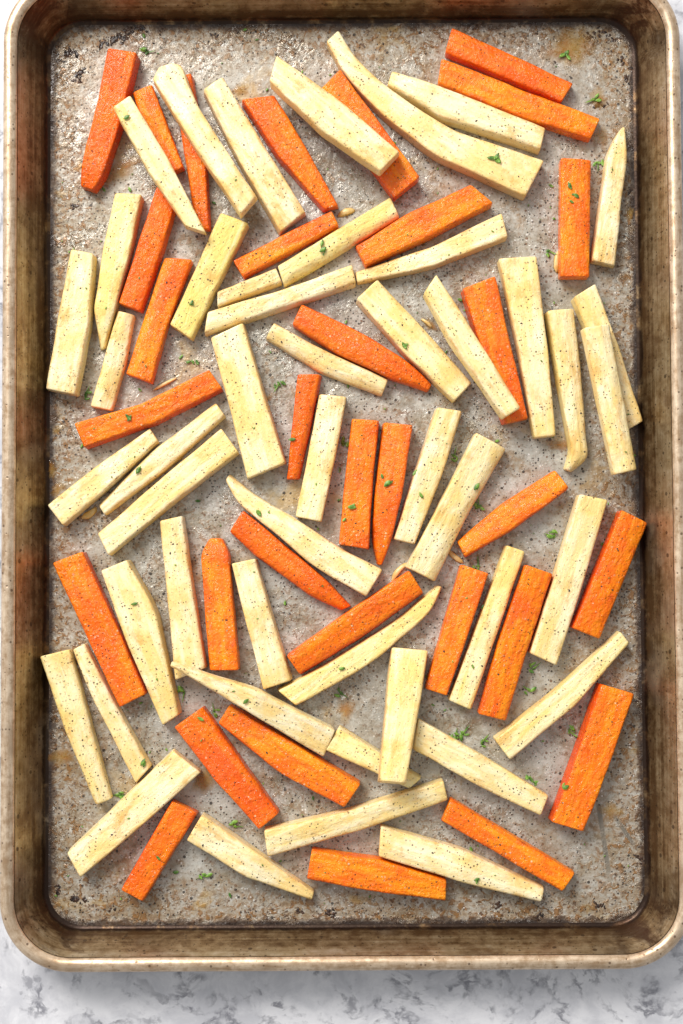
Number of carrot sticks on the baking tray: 32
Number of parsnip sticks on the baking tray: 47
